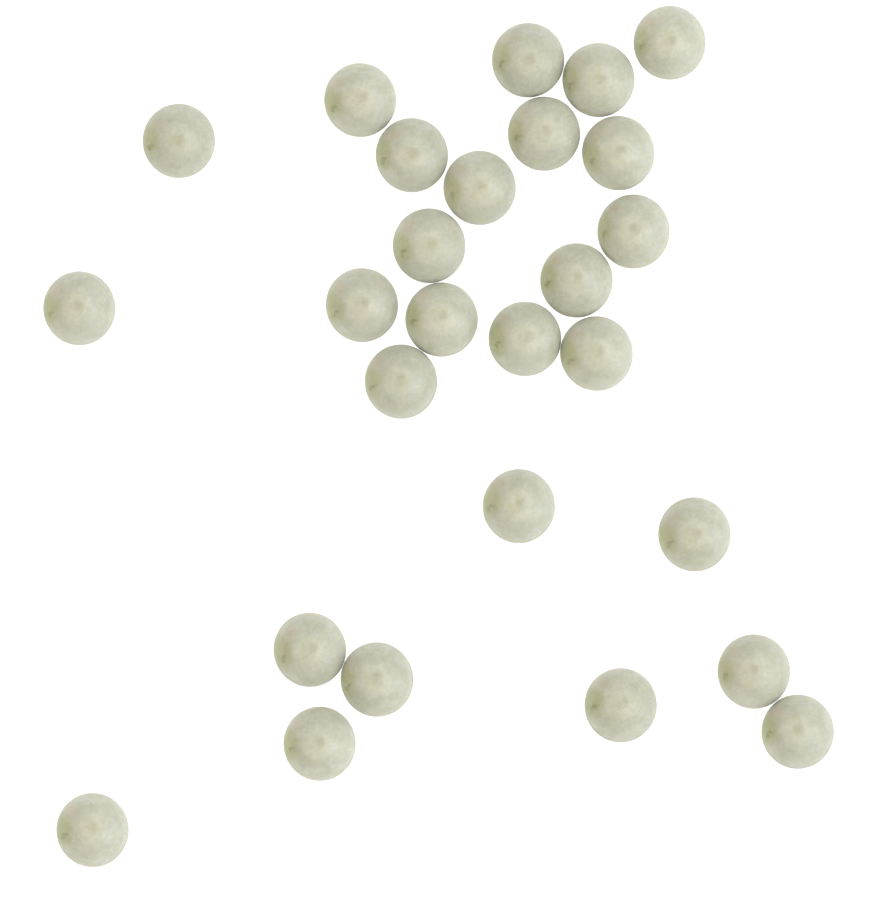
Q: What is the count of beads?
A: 27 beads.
